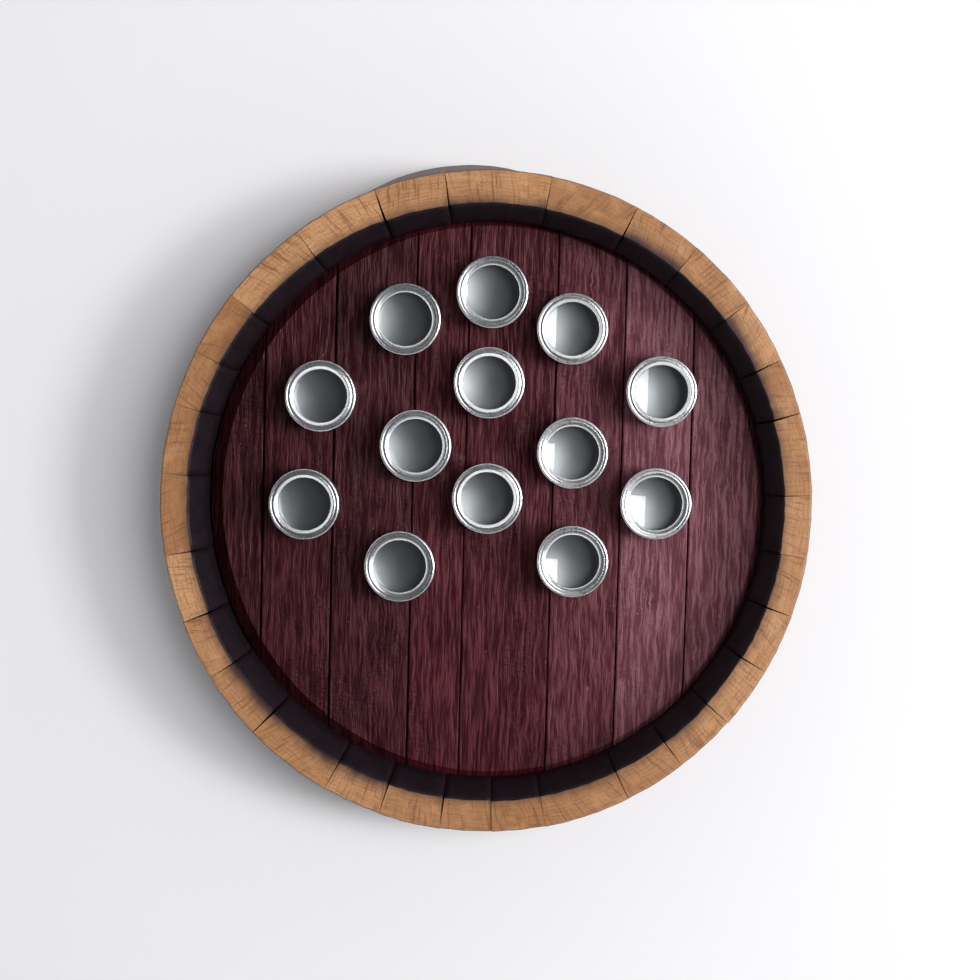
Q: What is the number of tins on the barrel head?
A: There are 13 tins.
